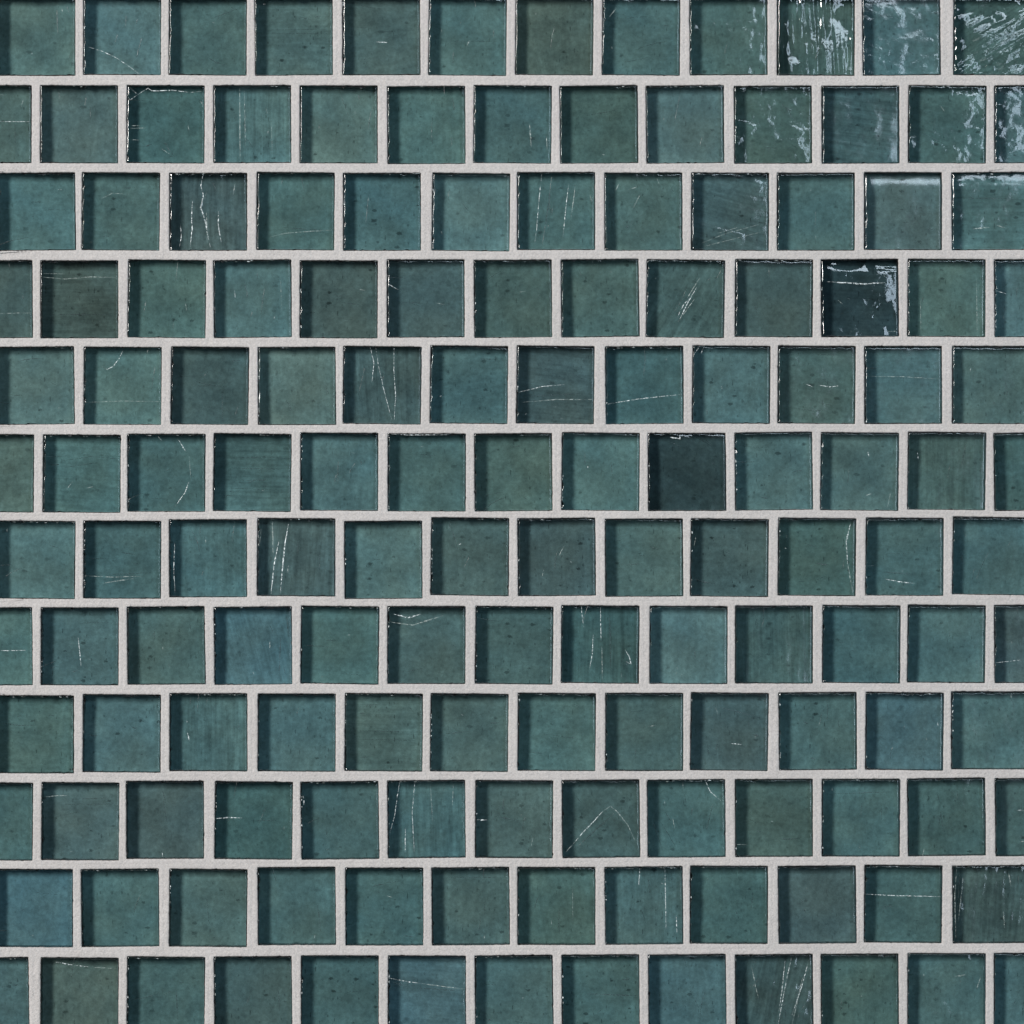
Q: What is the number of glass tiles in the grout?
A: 150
